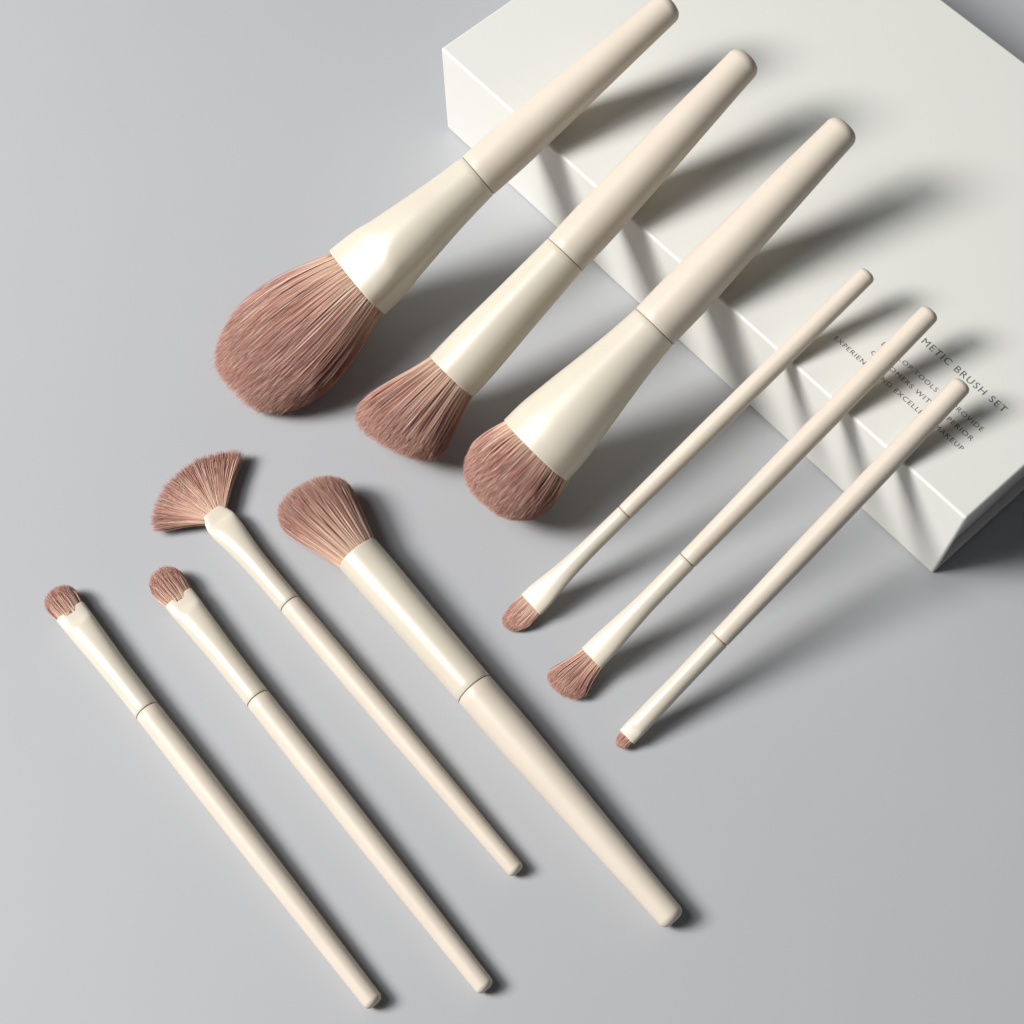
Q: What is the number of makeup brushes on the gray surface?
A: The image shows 10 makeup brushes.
